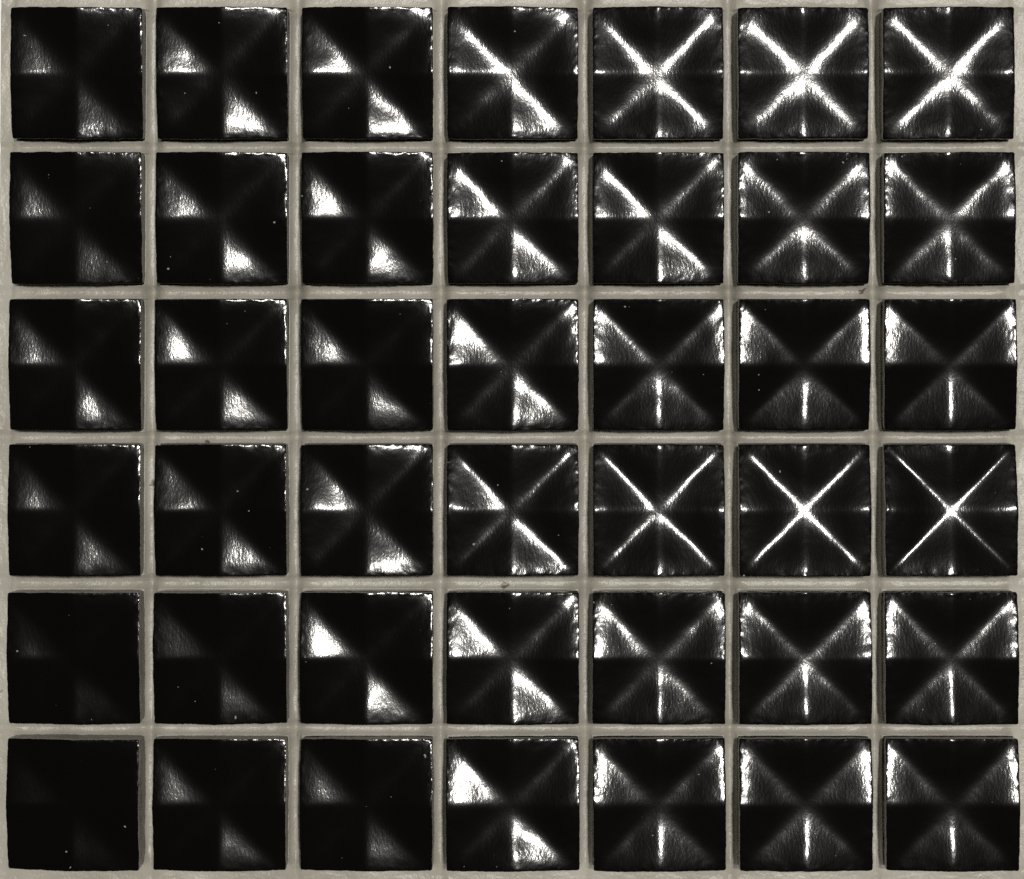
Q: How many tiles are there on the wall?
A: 42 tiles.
